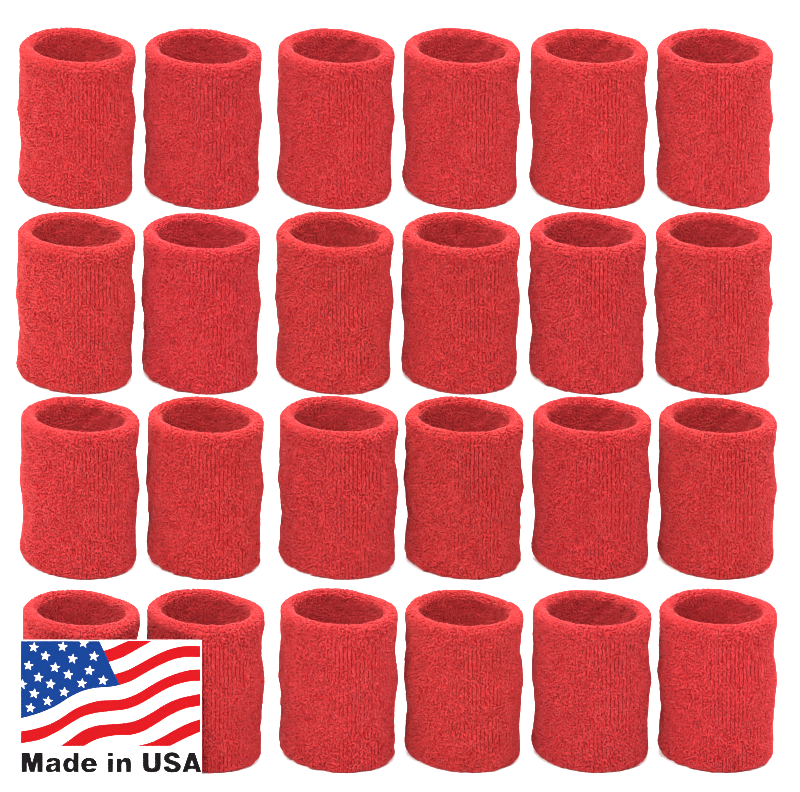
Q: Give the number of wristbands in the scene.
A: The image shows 24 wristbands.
